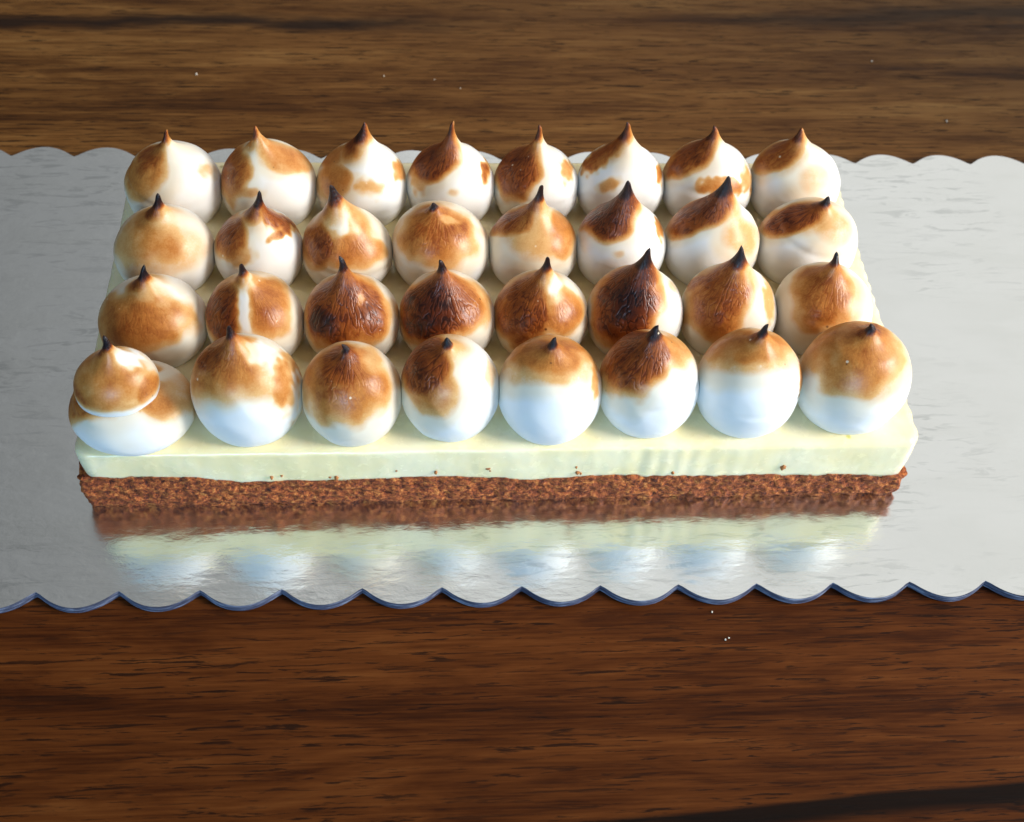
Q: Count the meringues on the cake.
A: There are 32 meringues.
